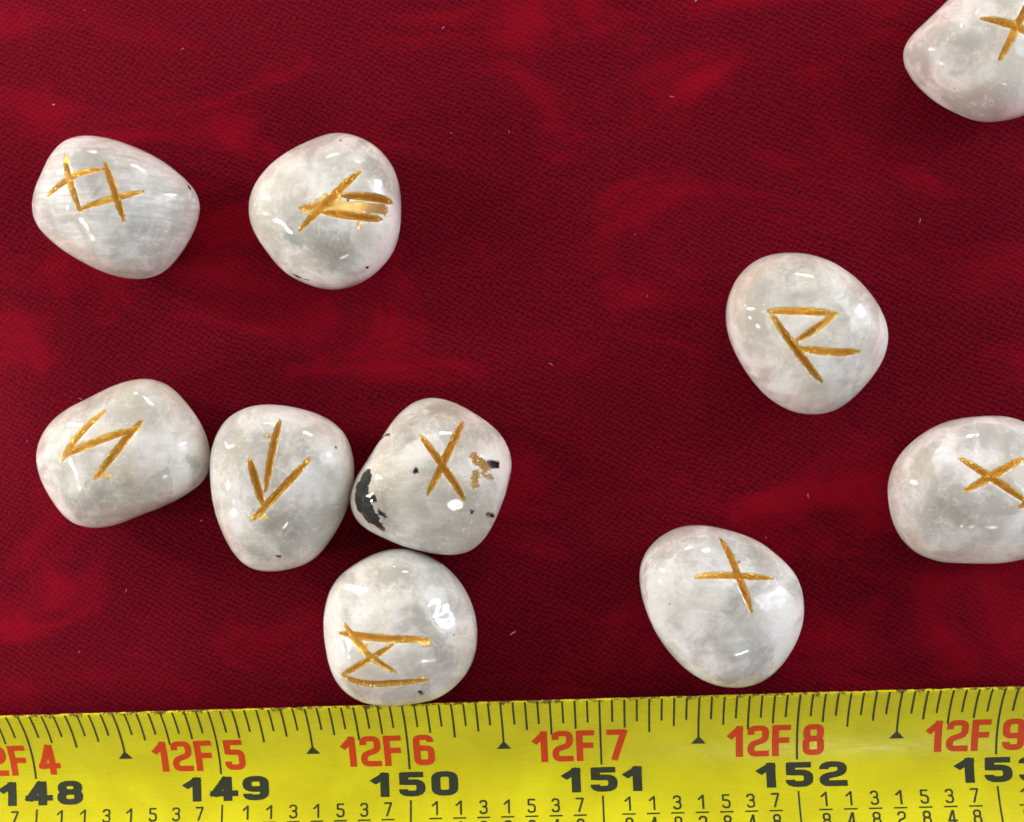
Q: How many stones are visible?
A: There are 10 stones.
